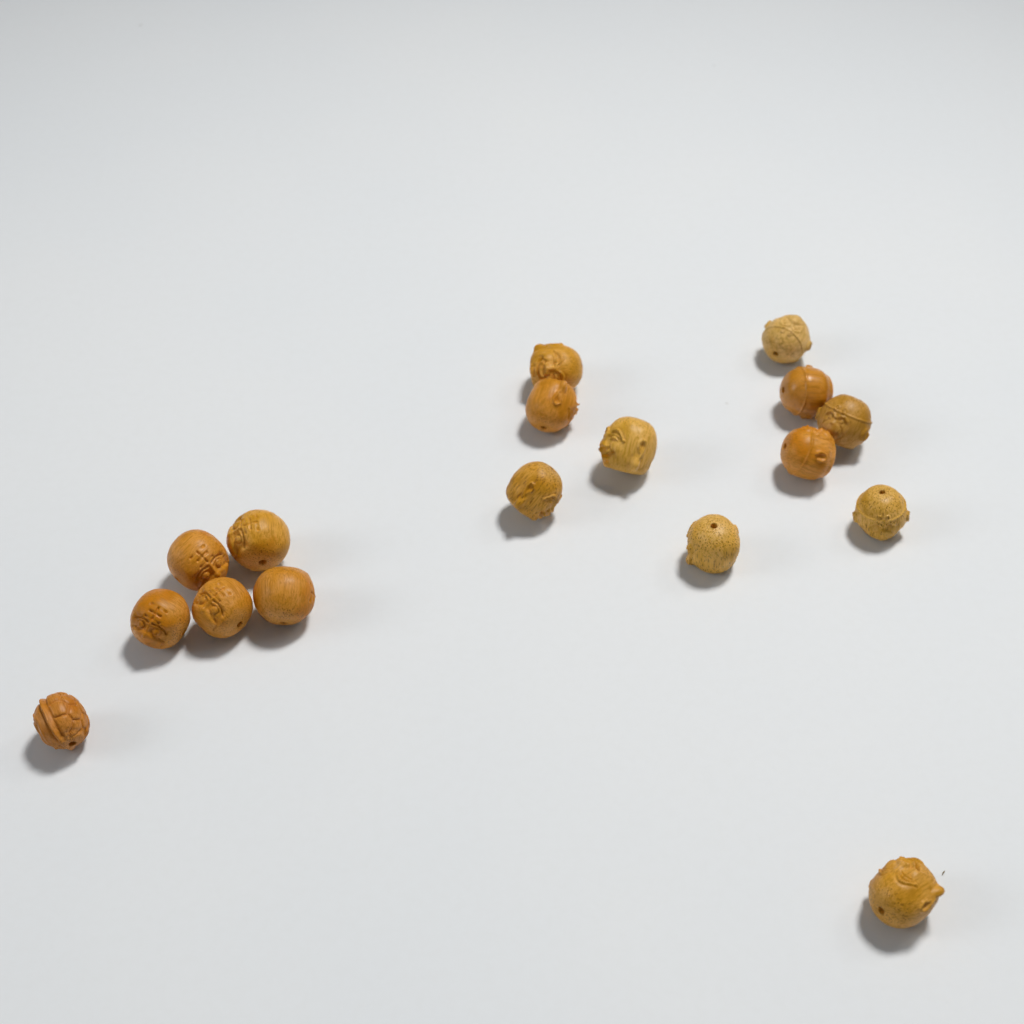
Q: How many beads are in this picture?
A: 17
